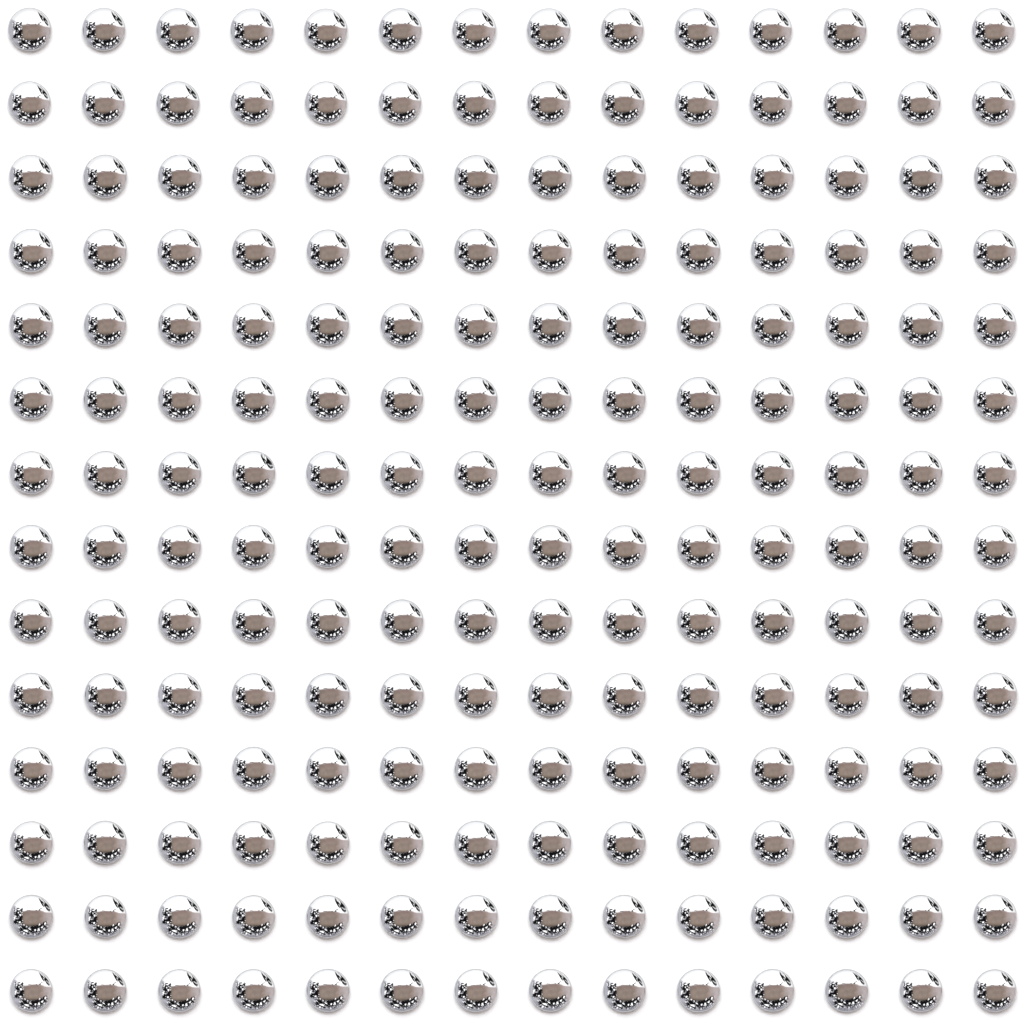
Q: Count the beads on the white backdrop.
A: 196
